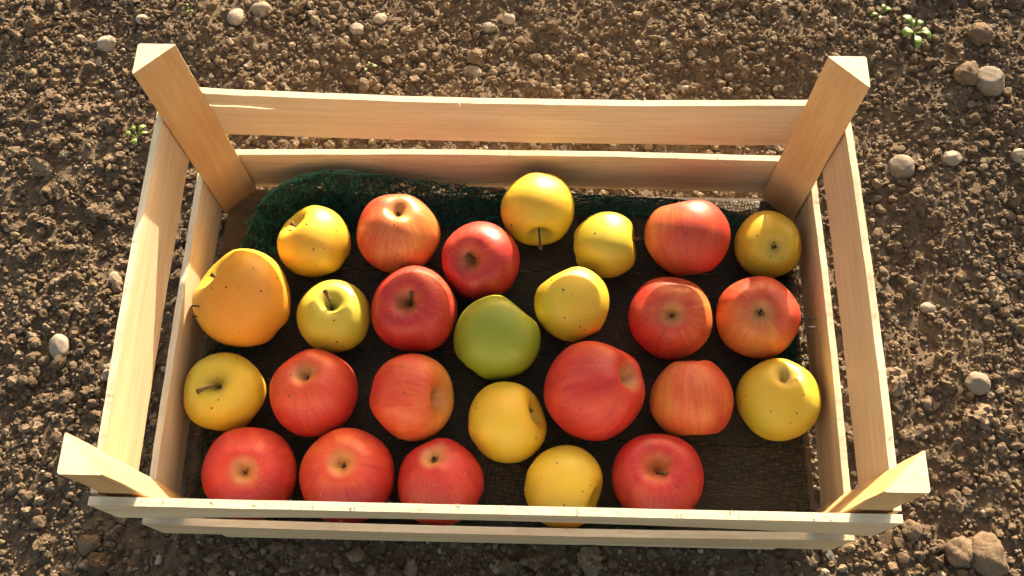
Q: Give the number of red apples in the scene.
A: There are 14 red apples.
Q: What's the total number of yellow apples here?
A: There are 11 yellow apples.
